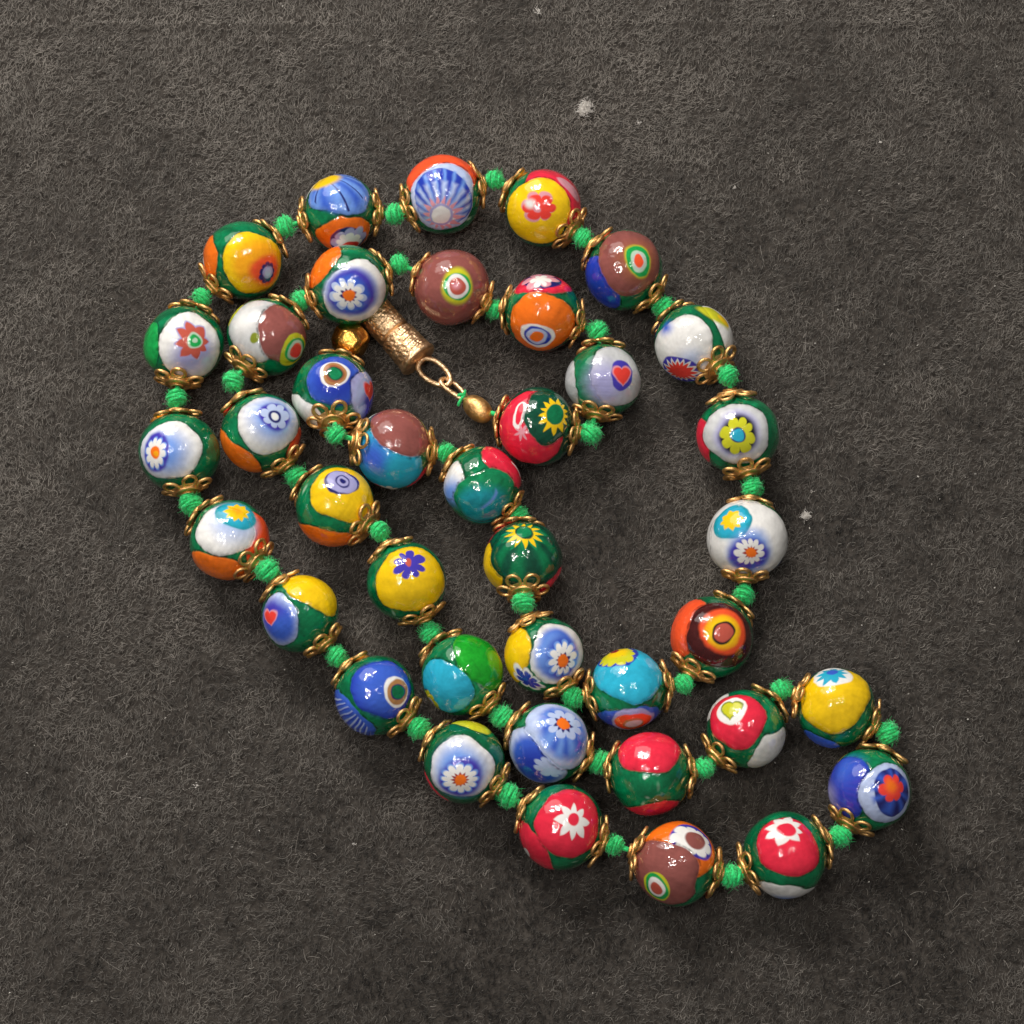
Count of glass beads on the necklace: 39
